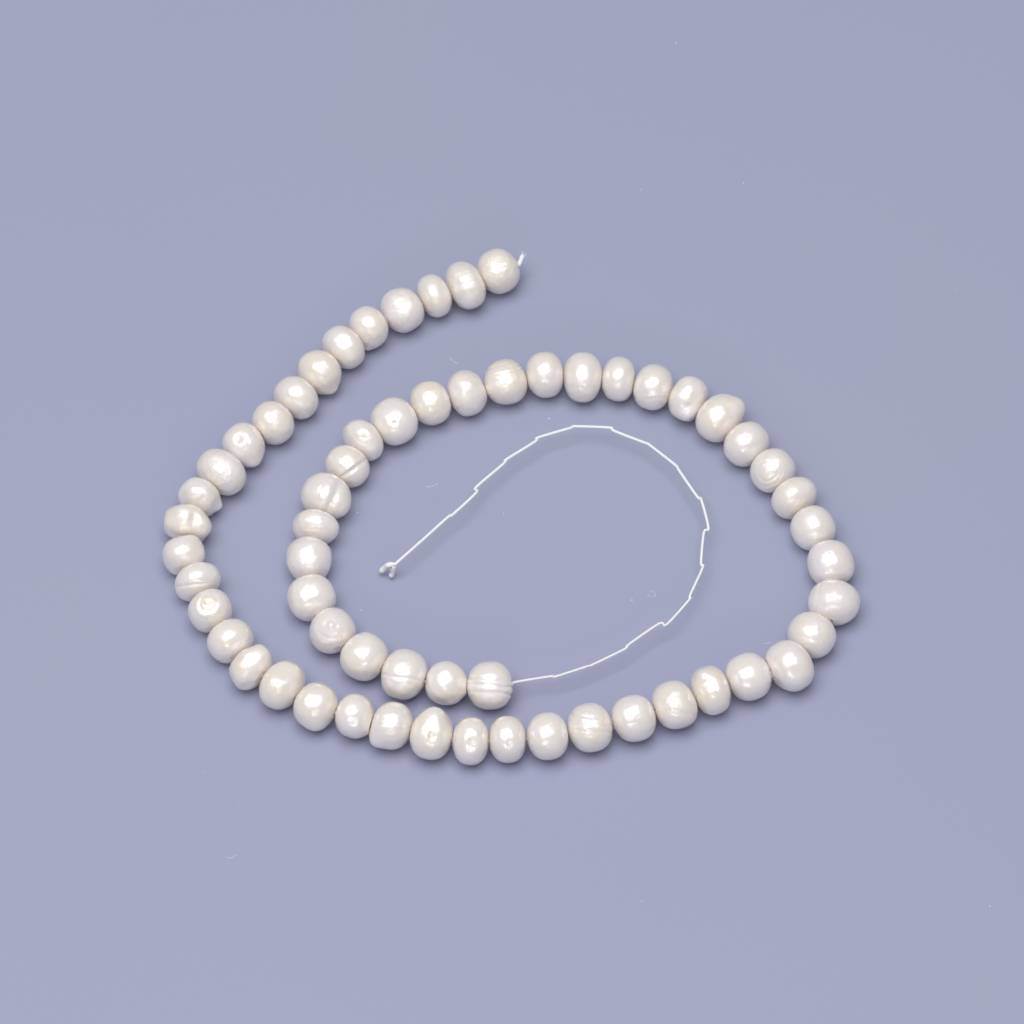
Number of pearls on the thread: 60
